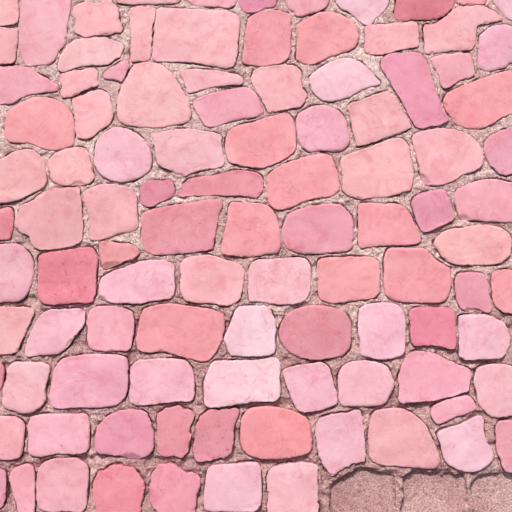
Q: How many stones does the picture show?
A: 102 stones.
